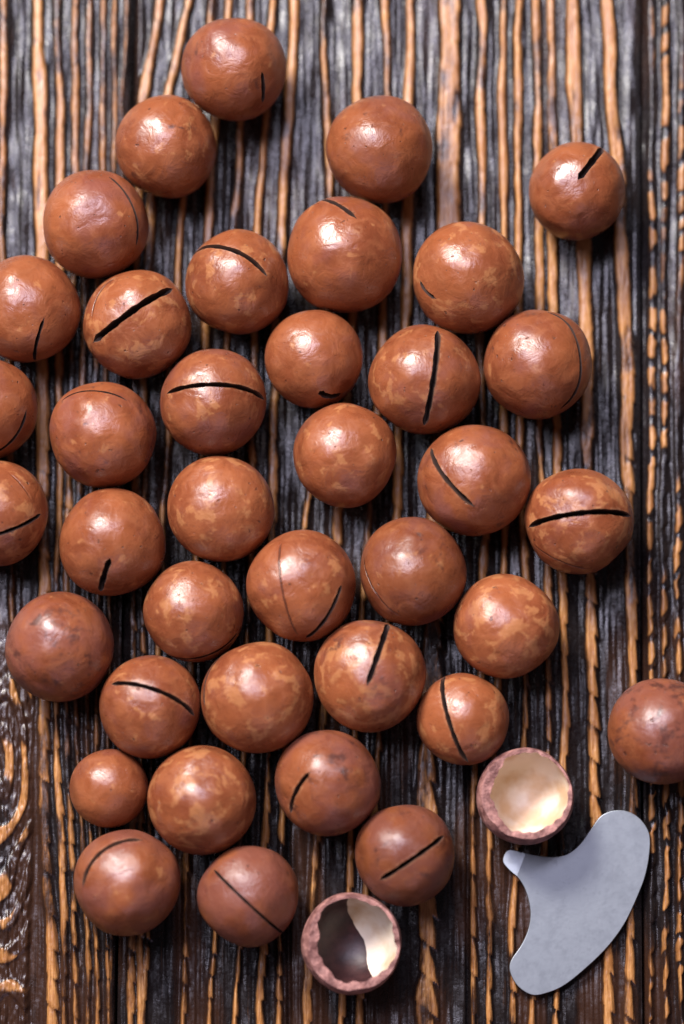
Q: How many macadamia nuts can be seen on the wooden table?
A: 38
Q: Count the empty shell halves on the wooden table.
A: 2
